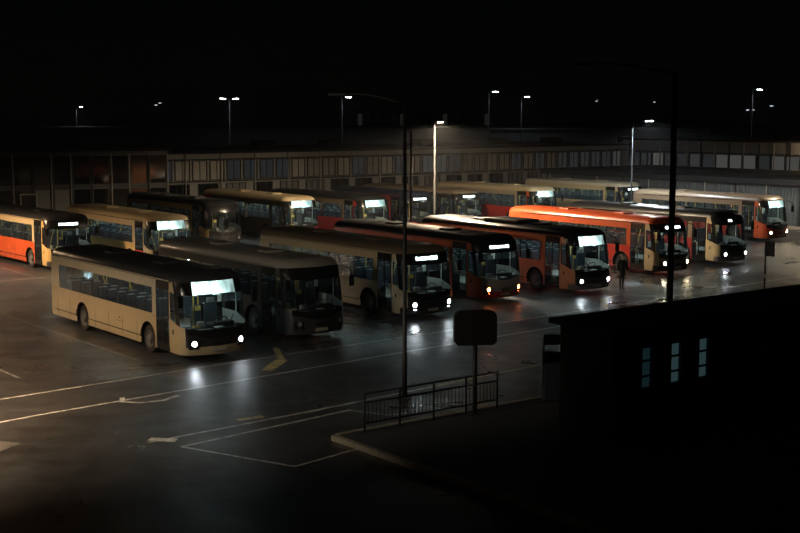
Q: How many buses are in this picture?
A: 17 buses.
